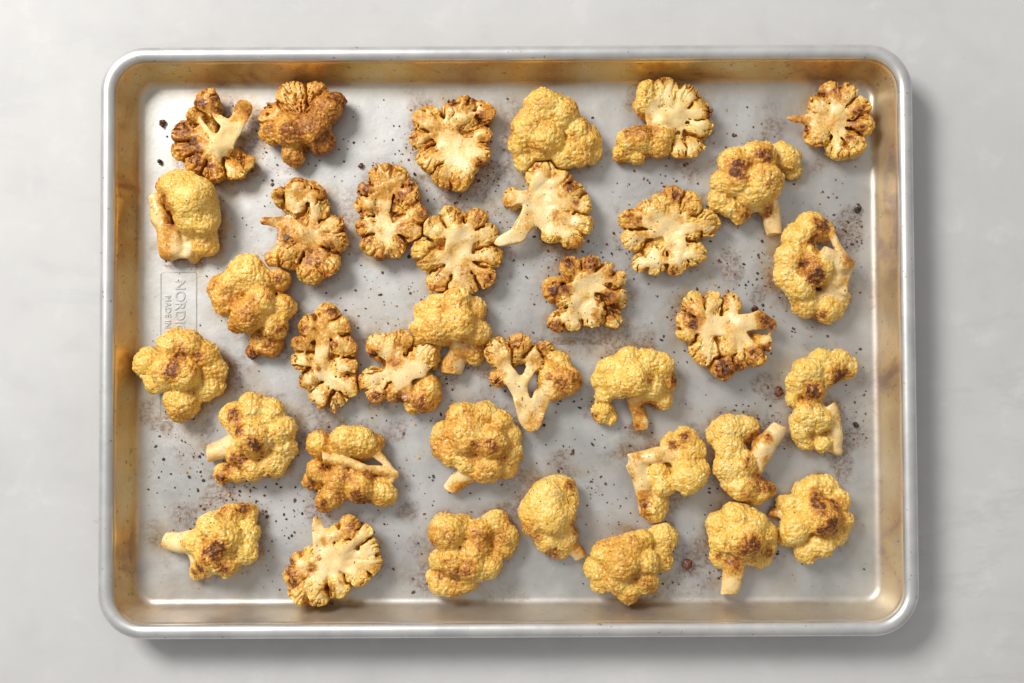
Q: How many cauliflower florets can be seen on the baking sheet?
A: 36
